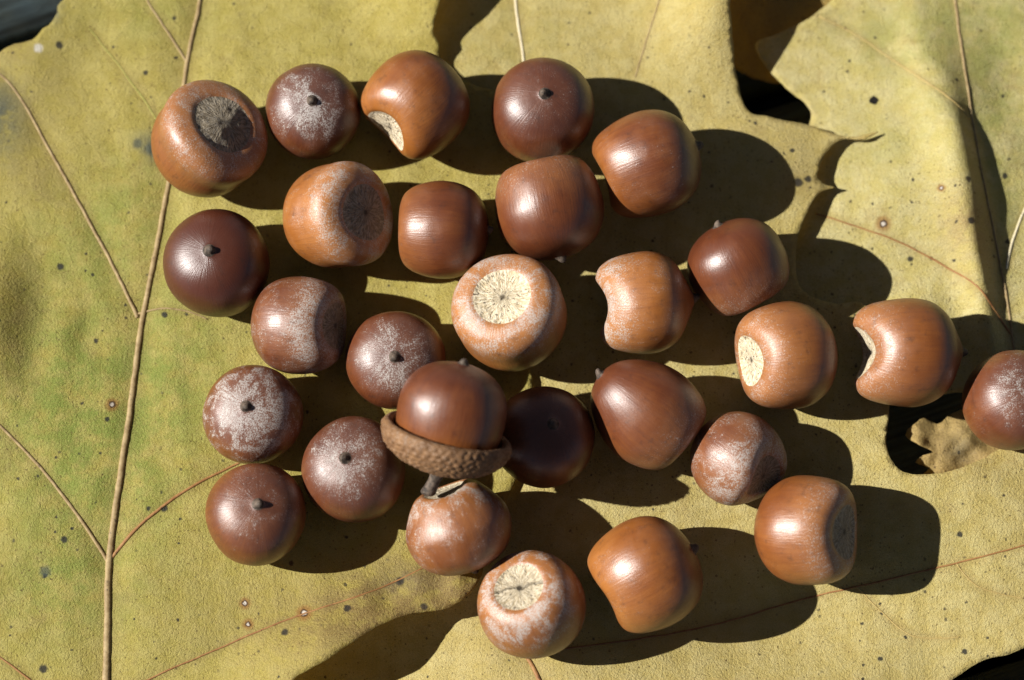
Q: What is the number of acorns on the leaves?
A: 28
